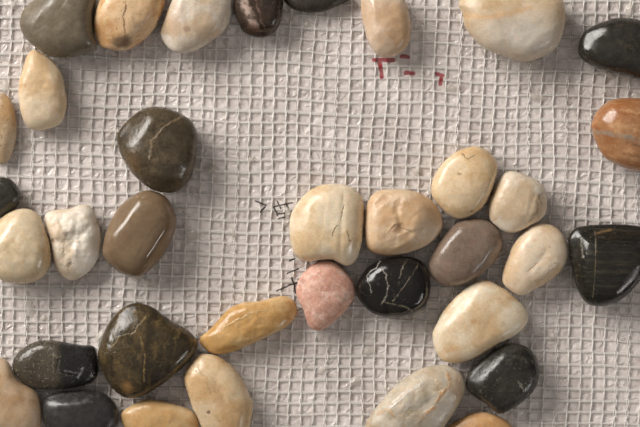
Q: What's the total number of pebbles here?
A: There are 36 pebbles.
